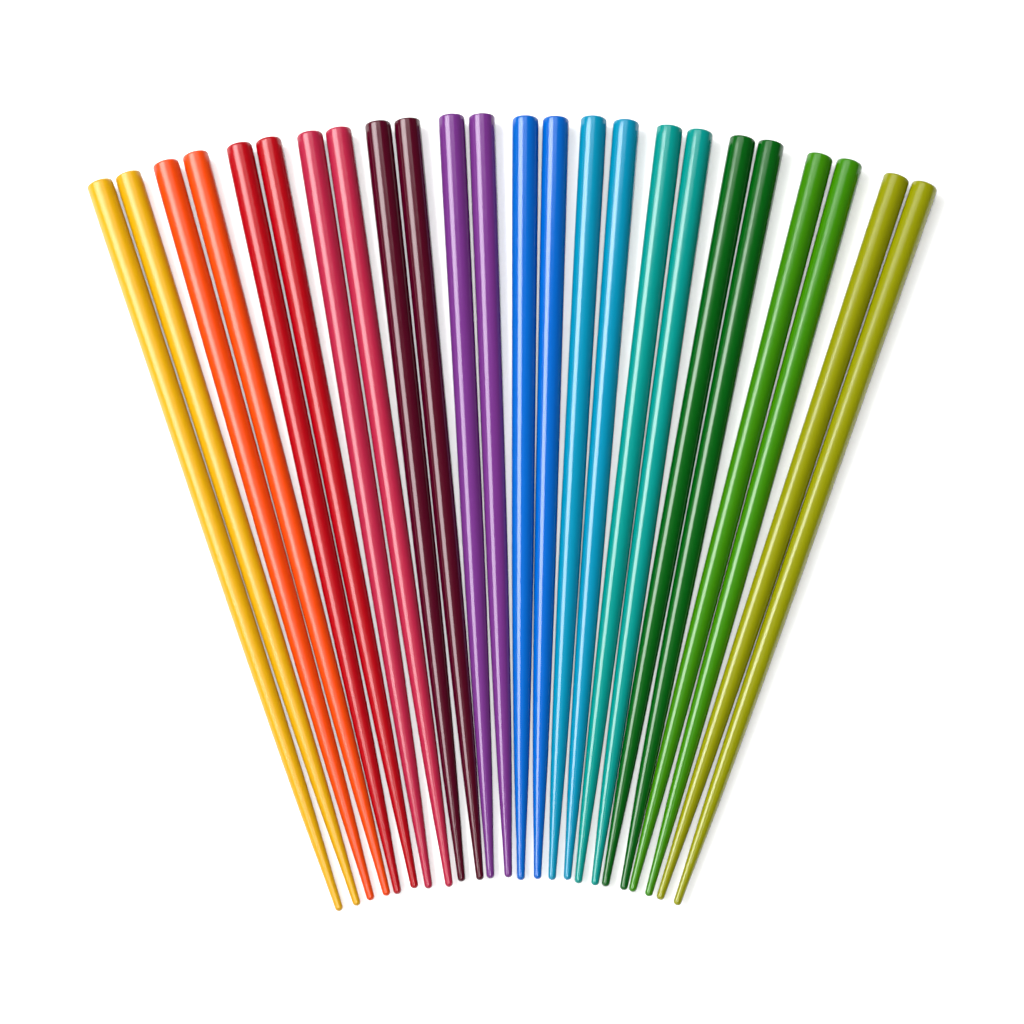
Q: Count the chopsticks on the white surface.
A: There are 24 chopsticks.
